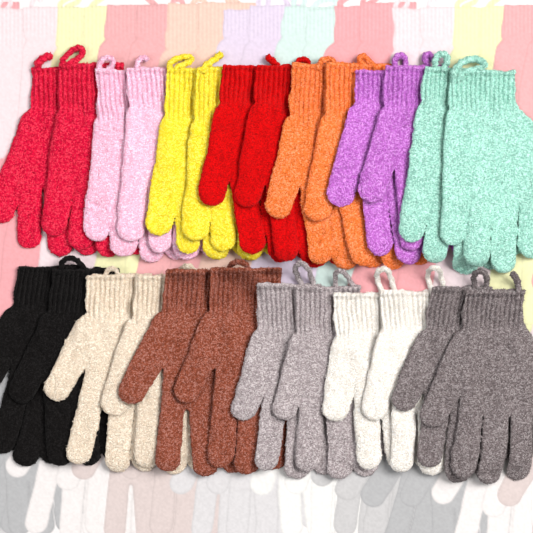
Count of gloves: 26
